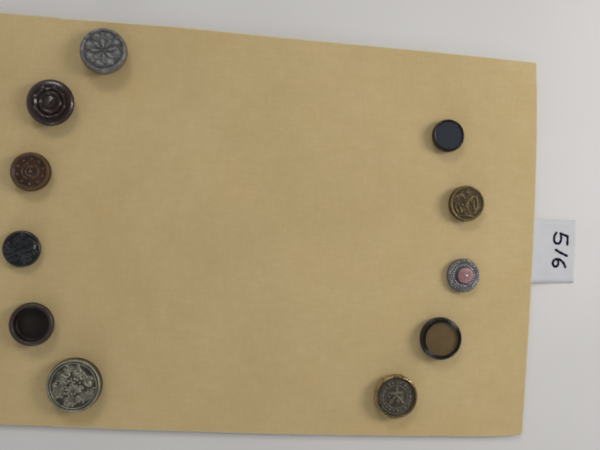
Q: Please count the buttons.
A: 11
